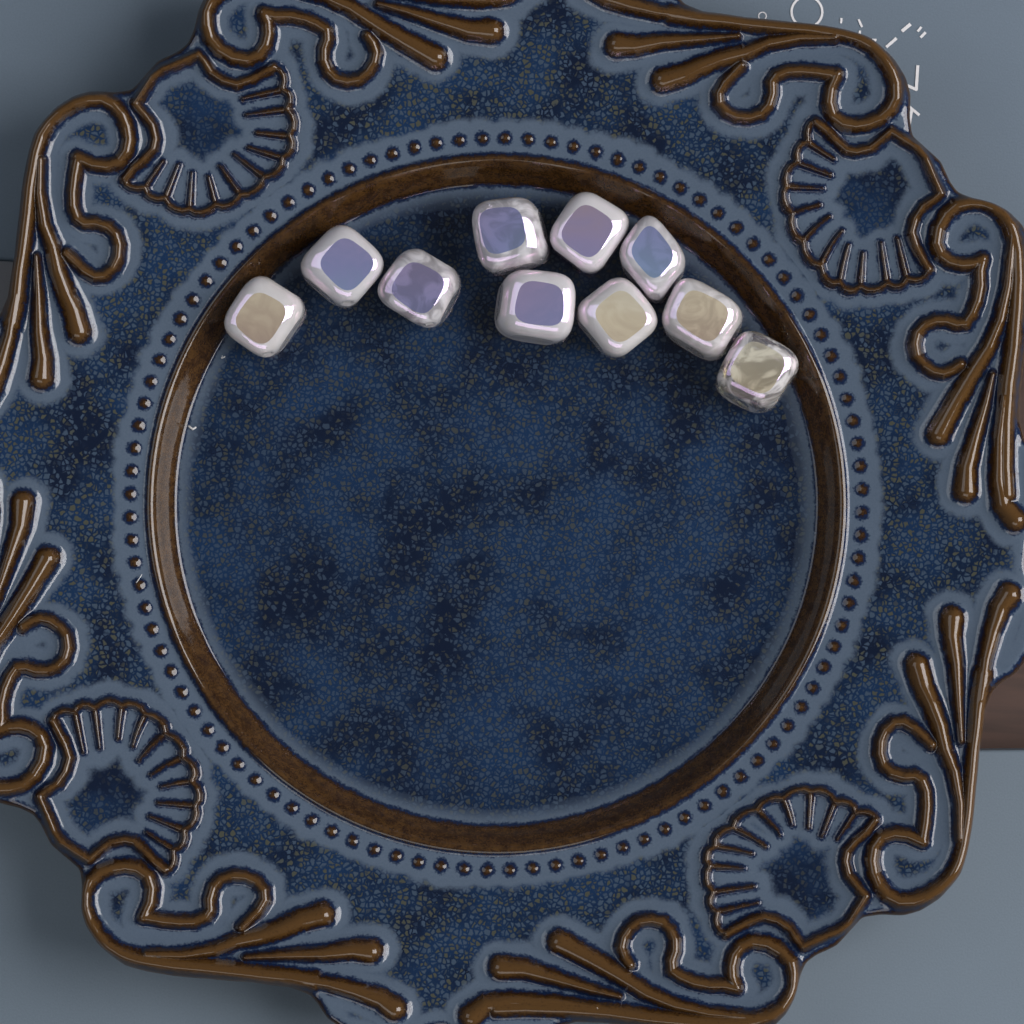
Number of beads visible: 10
